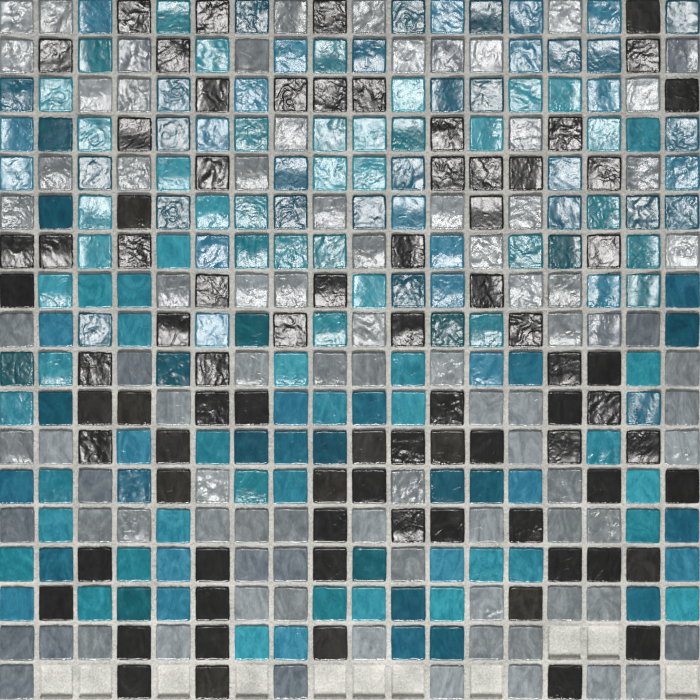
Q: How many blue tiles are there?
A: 146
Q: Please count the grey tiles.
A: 88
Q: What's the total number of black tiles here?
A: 79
